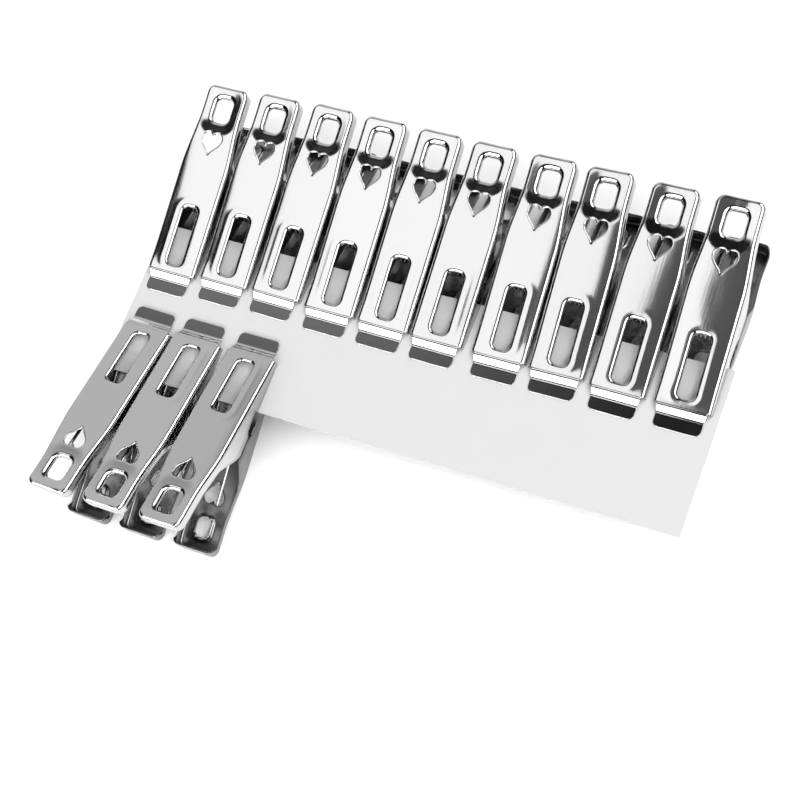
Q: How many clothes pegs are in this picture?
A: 13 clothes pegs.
